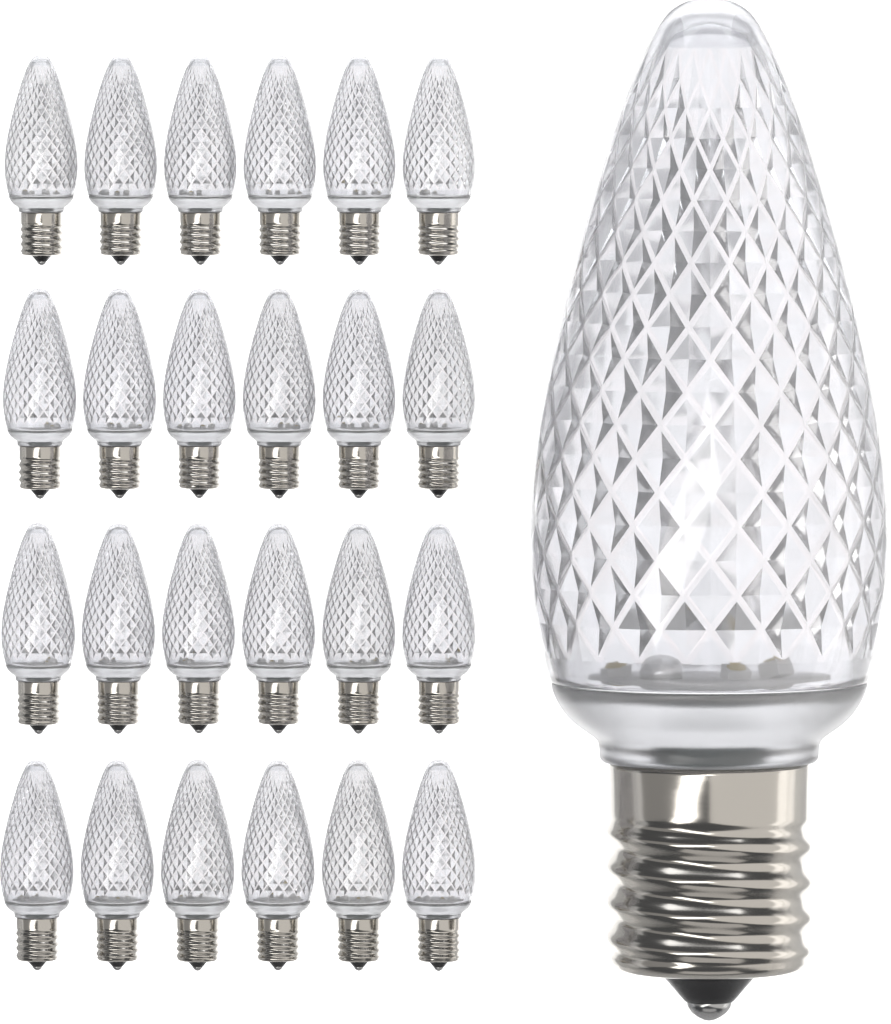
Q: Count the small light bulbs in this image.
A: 24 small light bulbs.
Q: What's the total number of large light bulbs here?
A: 1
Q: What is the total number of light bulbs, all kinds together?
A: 25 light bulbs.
